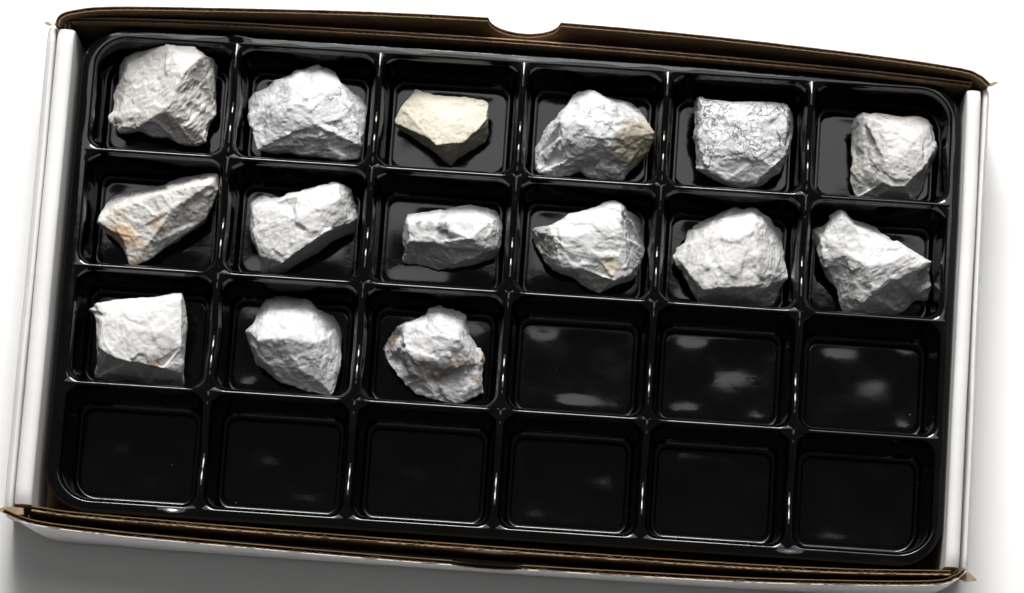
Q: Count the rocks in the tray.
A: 15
